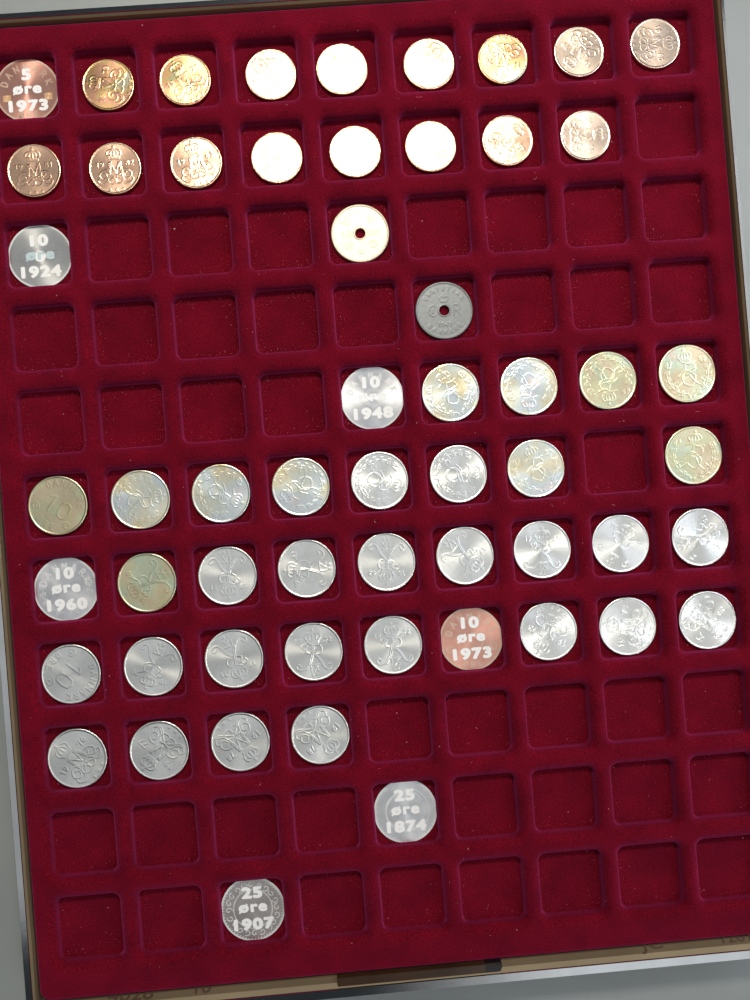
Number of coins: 50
